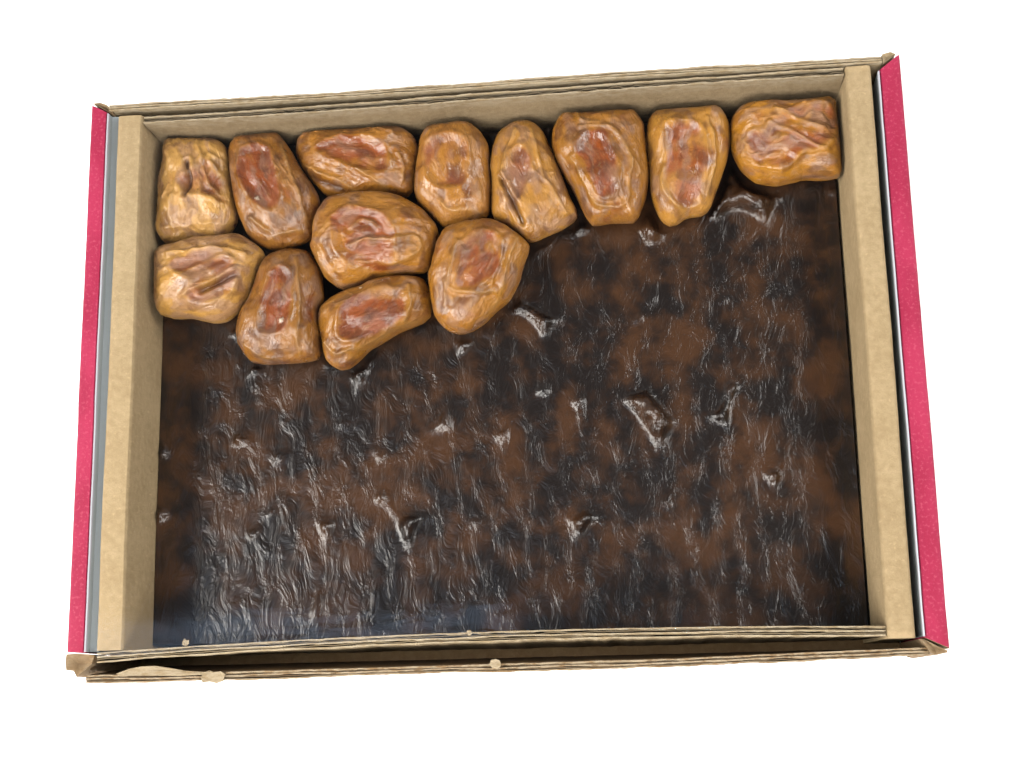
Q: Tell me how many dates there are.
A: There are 13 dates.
